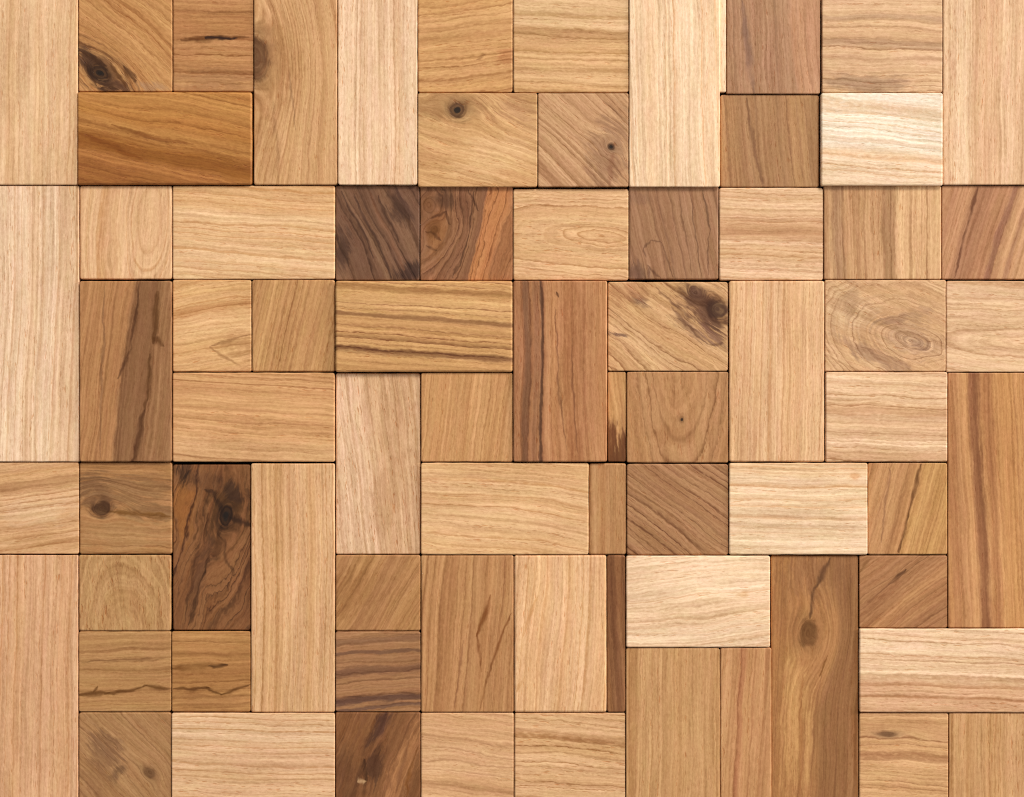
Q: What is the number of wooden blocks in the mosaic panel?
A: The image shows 73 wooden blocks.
